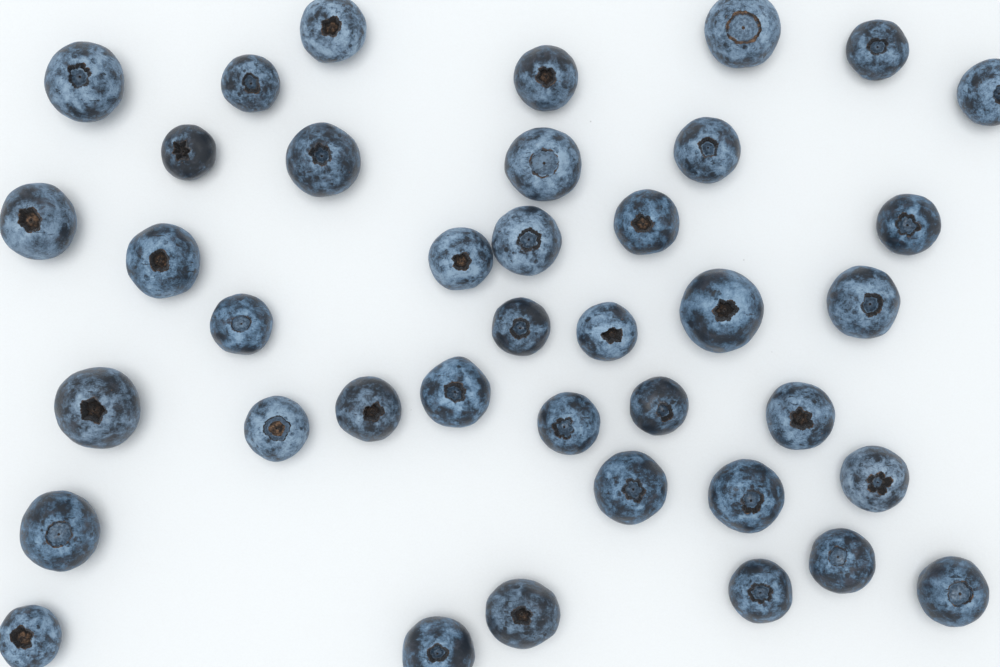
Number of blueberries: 39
